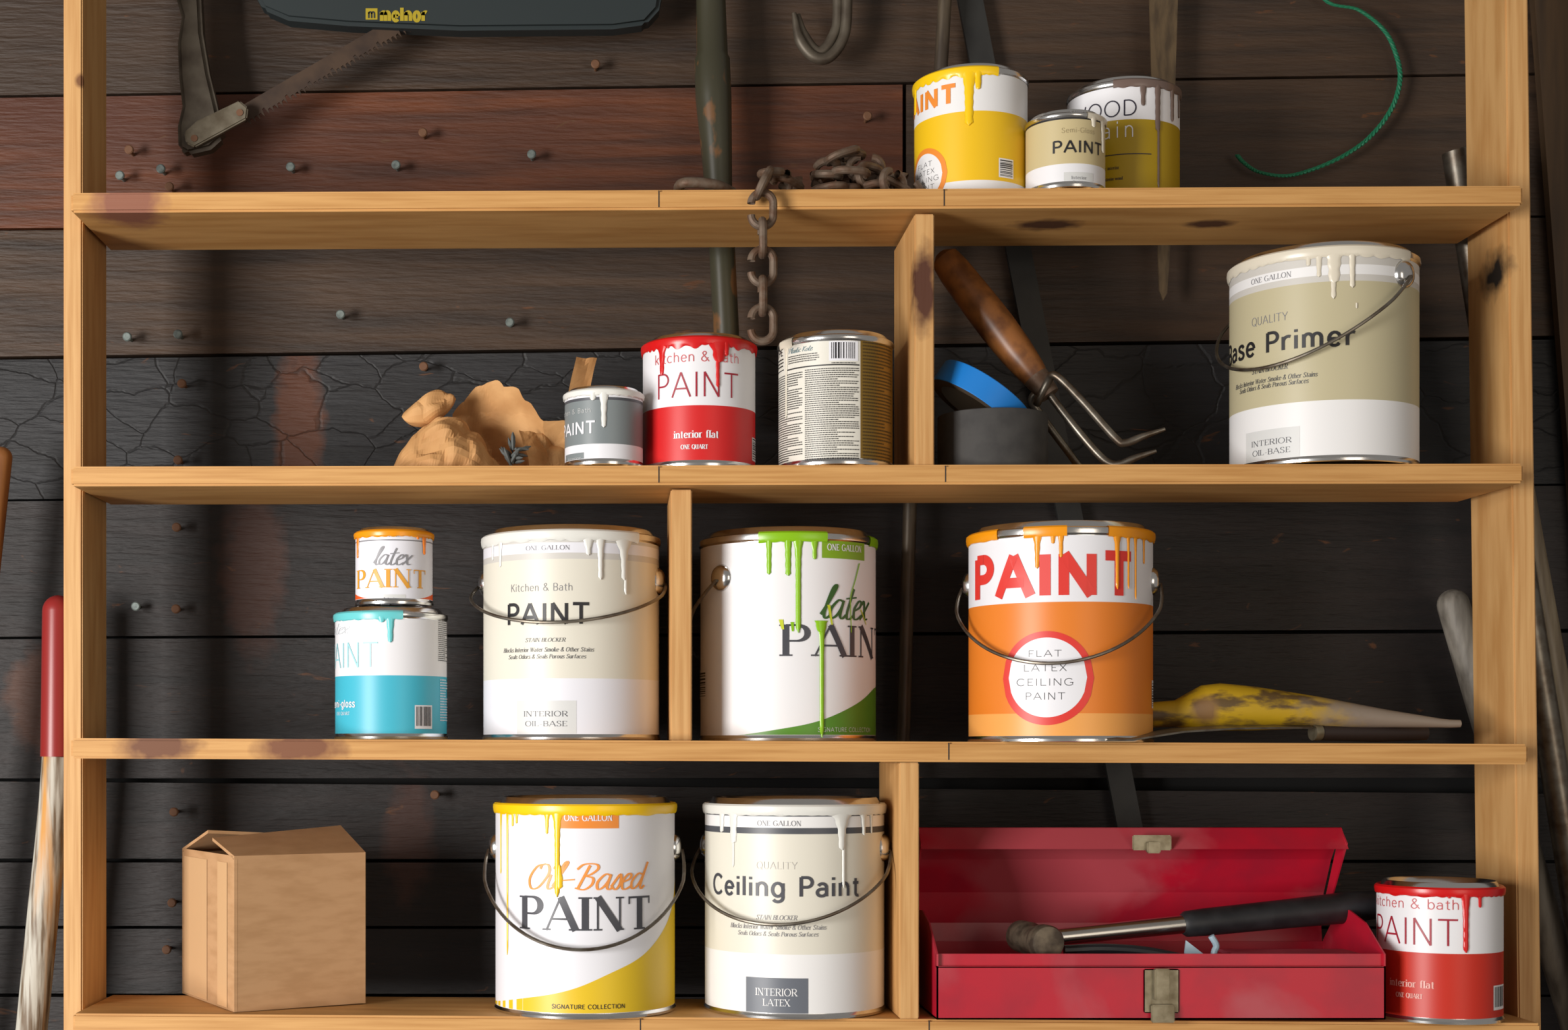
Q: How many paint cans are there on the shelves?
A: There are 15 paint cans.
